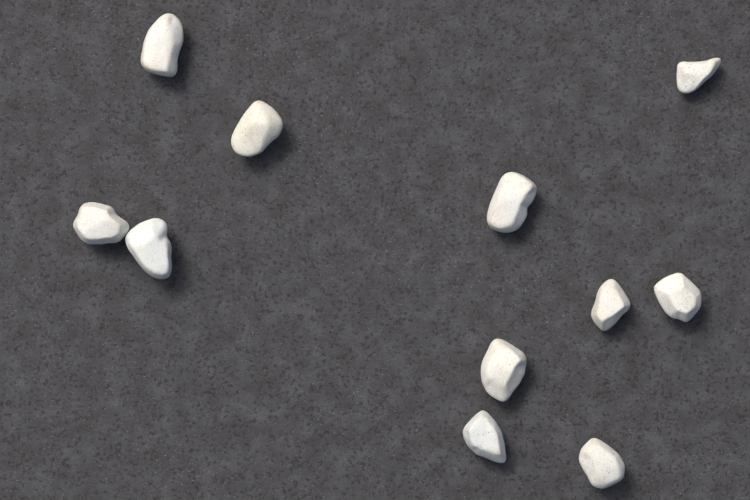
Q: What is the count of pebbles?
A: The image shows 11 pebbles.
